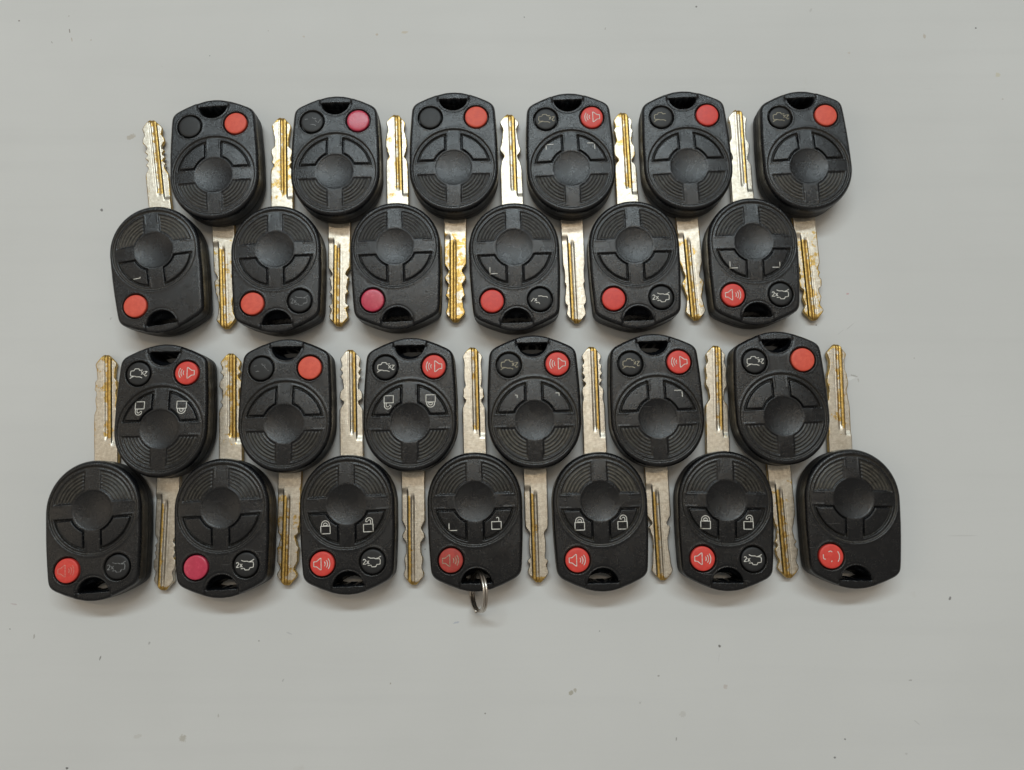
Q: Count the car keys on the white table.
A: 25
